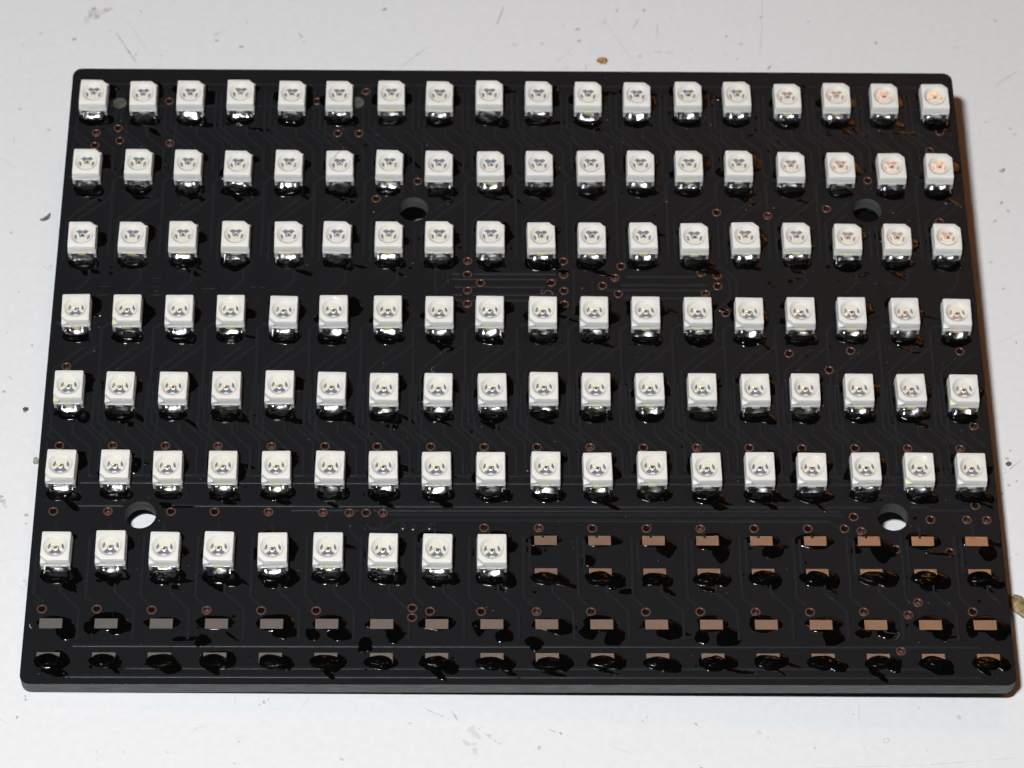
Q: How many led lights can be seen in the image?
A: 117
